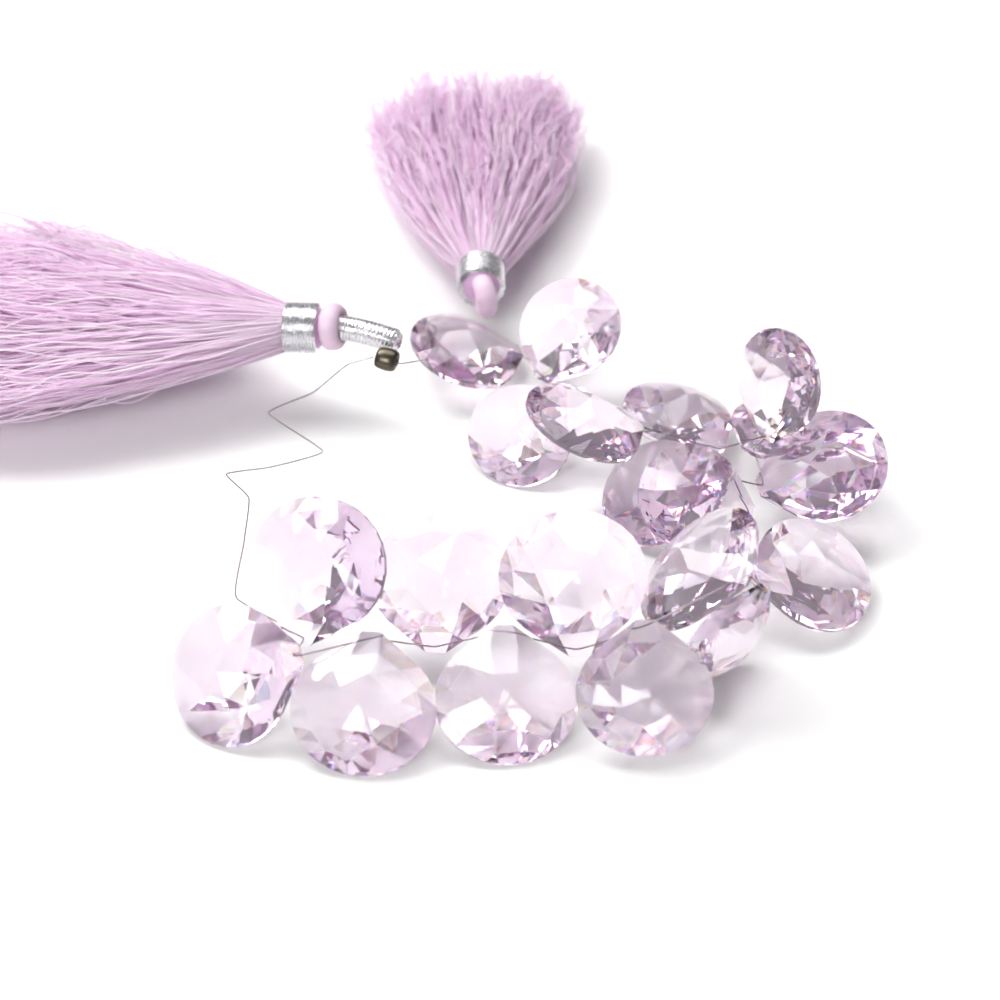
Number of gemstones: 20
